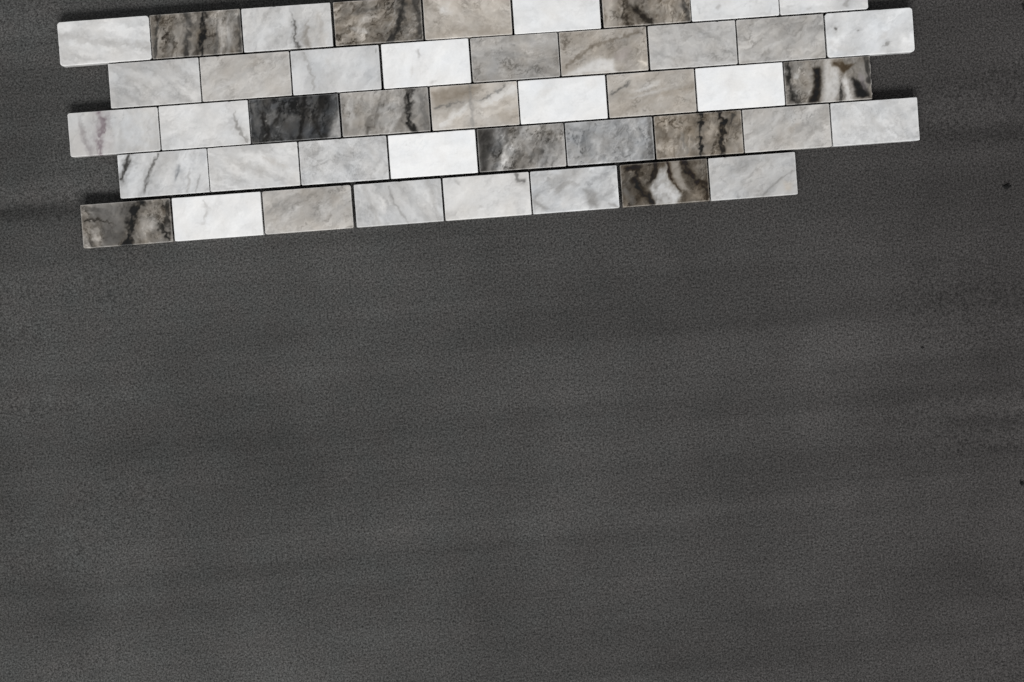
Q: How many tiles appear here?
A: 44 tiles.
